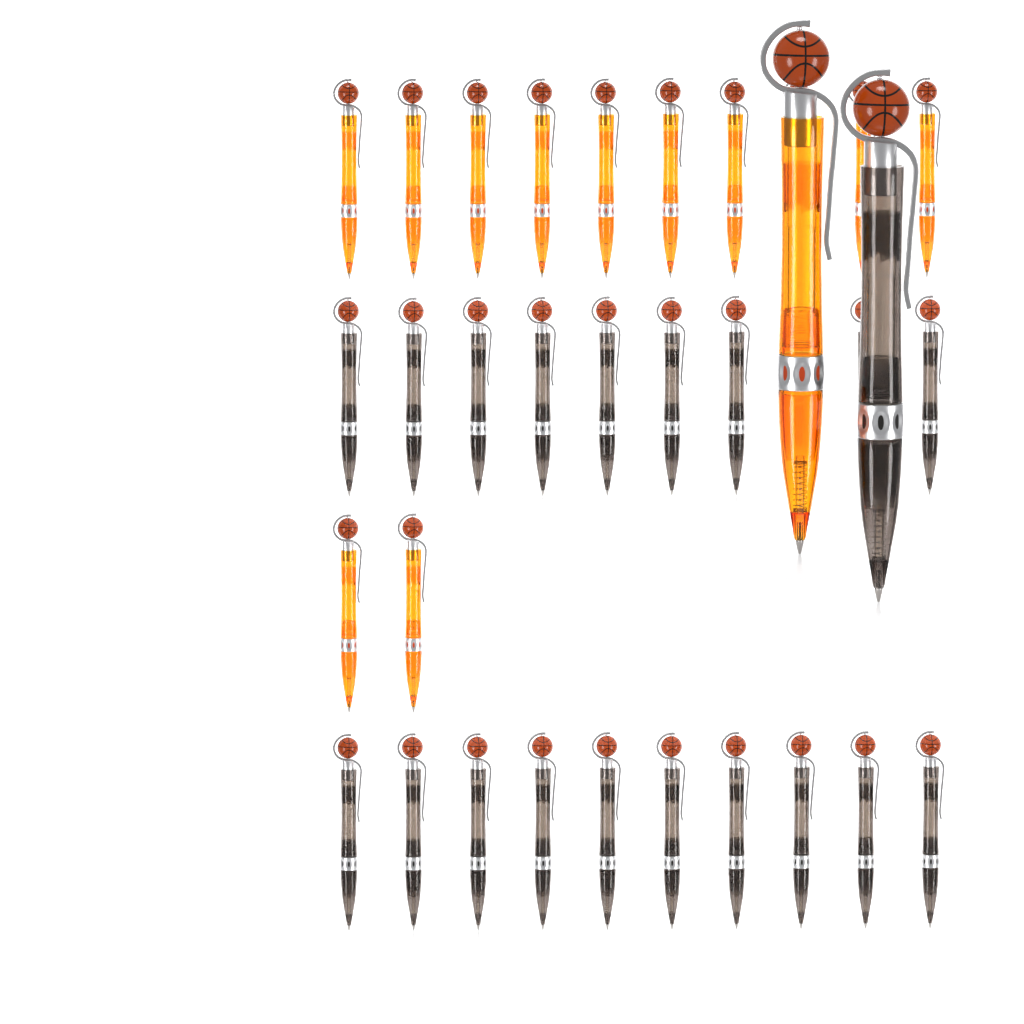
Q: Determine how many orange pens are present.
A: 13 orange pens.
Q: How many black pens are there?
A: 21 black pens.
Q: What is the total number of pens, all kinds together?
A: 34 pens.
